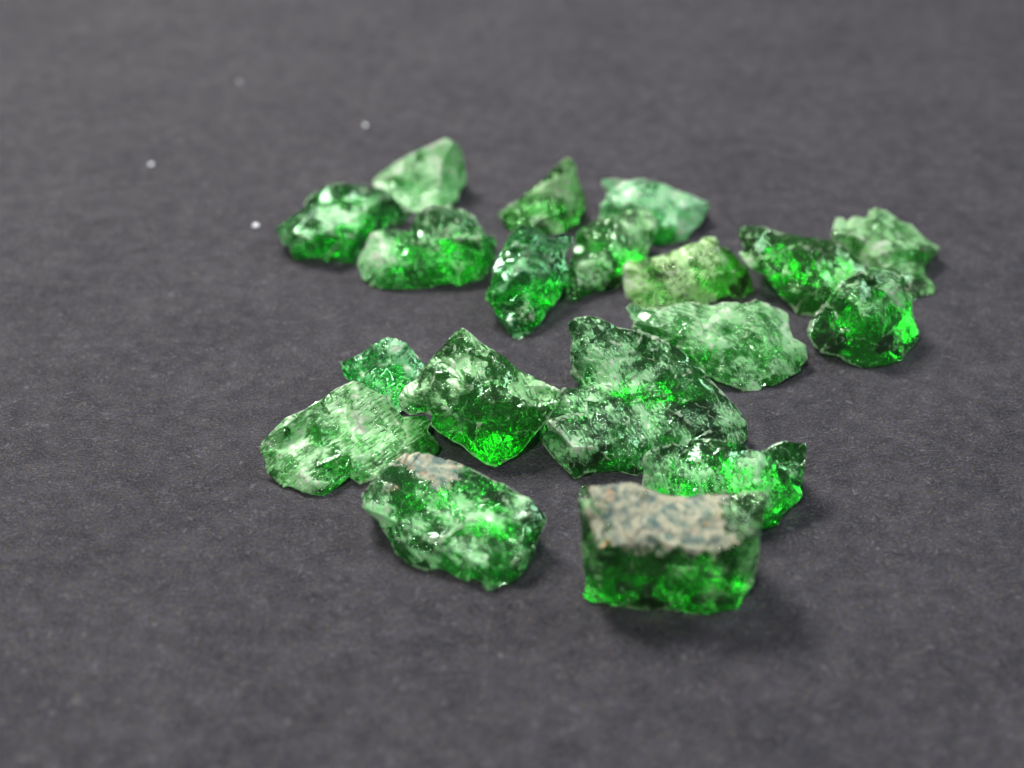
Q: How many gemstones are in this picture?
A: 19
